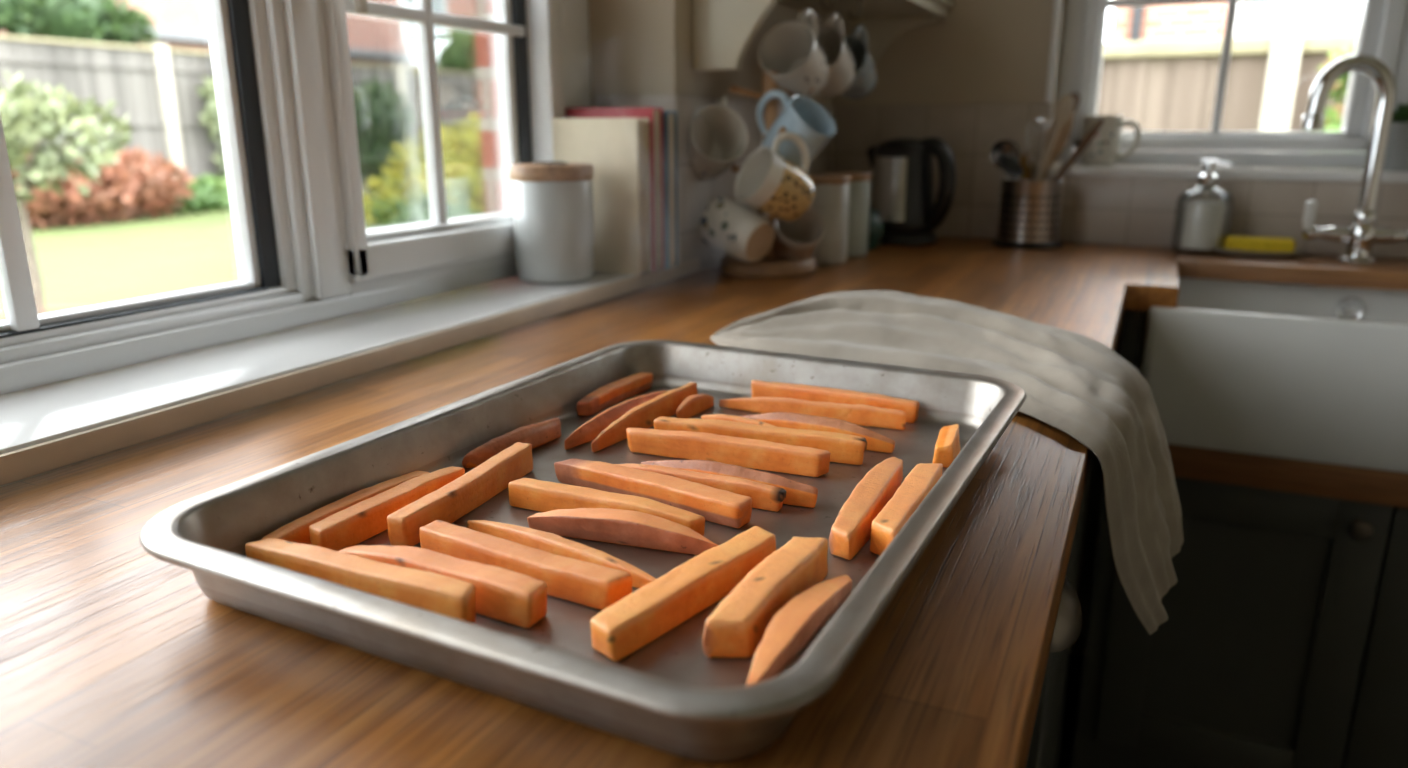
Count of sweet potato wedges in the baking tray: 29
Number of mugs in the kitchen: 9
